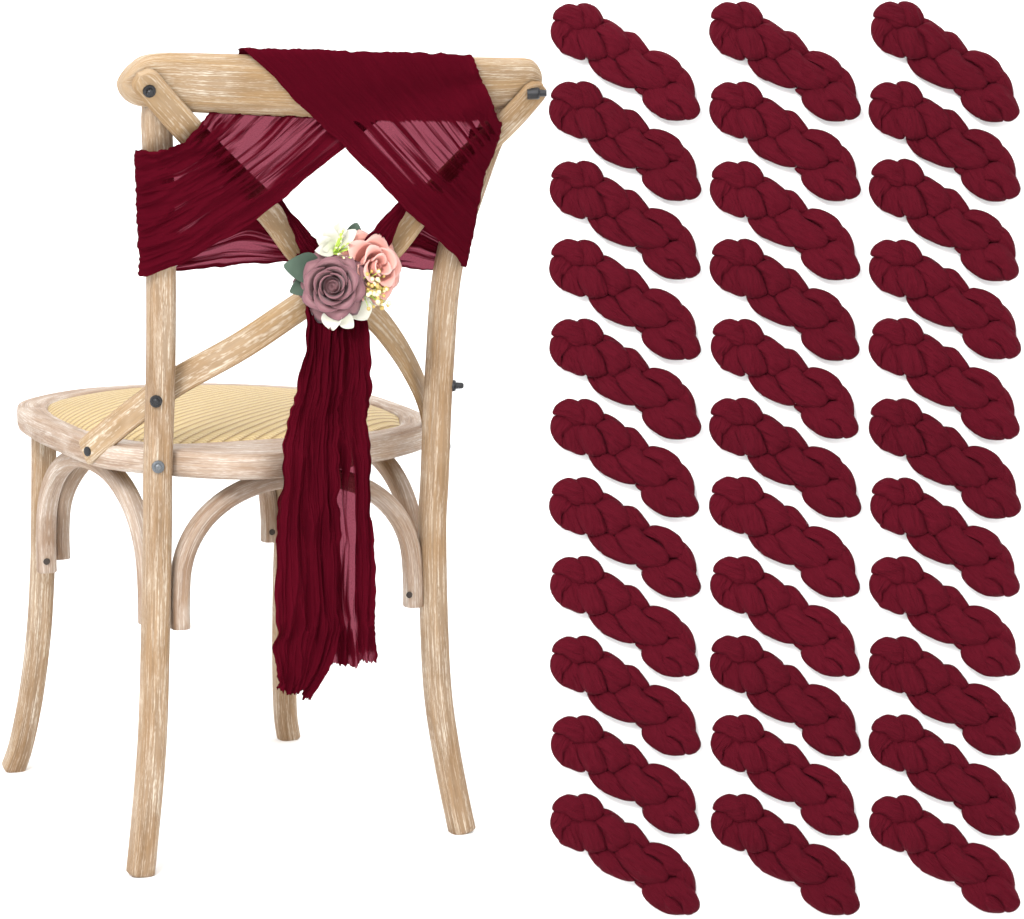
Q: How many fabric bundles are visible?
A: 33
